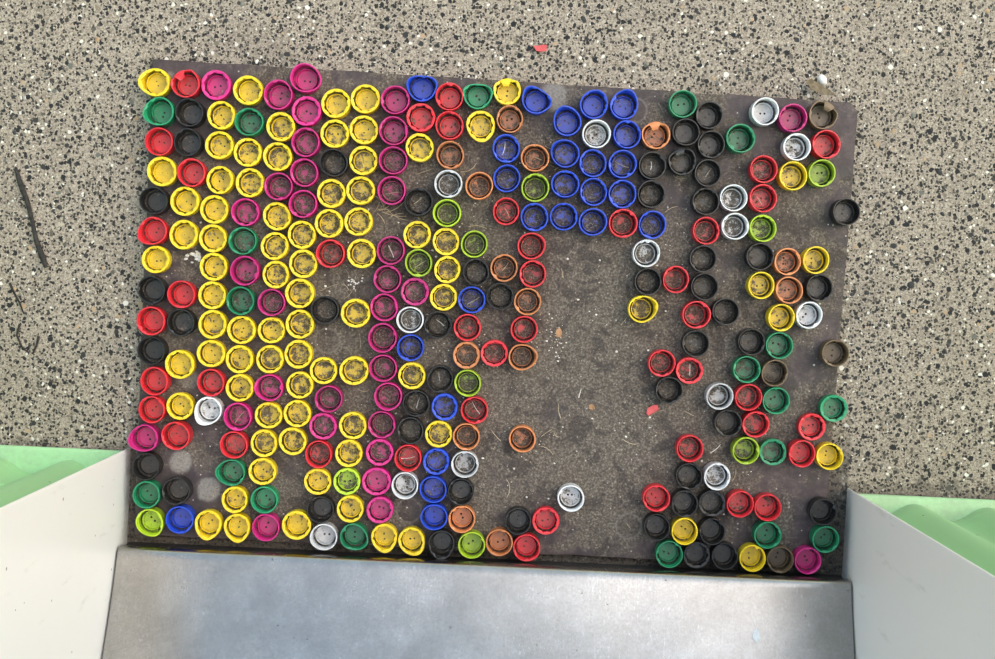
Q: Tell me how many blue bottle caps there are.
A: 25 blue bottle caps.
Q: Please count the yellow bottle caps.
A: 80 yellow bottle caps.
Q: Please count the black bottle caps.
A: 48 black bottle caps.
